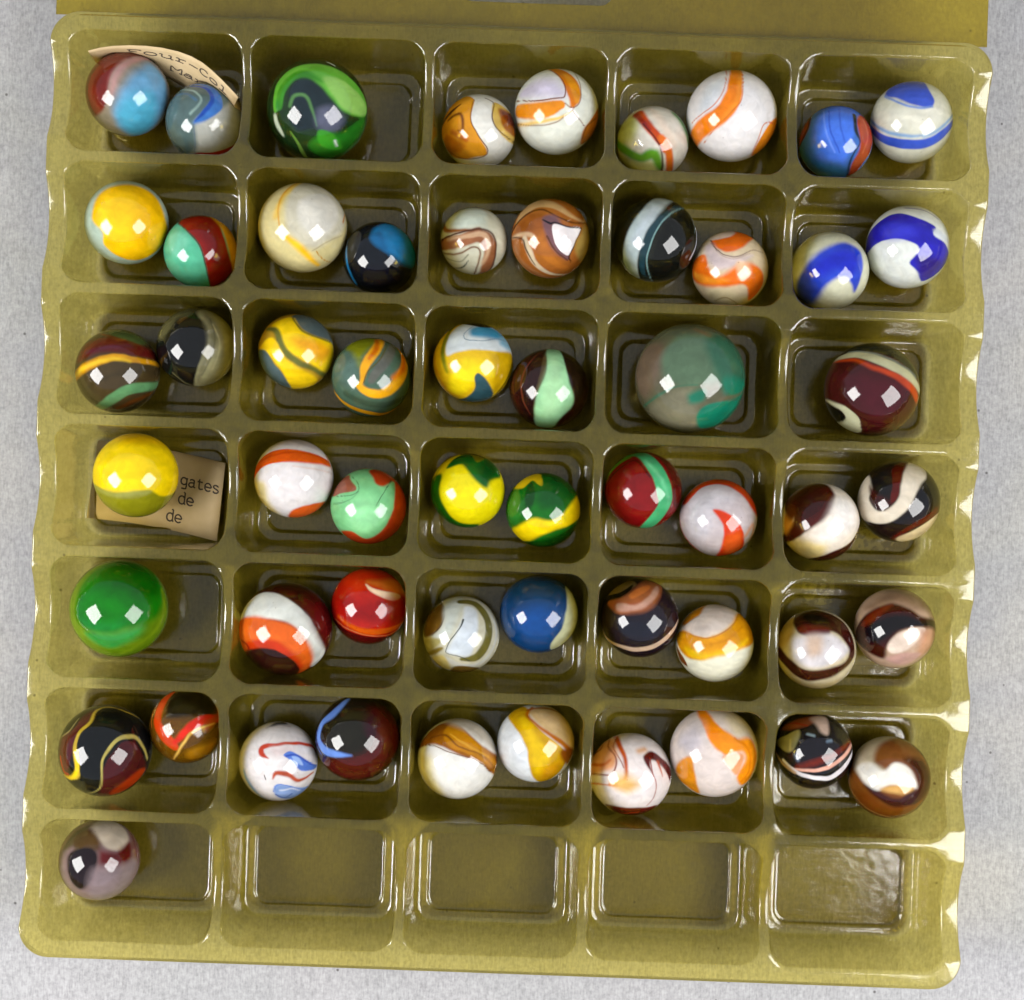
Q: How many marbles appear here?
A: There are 56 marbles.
